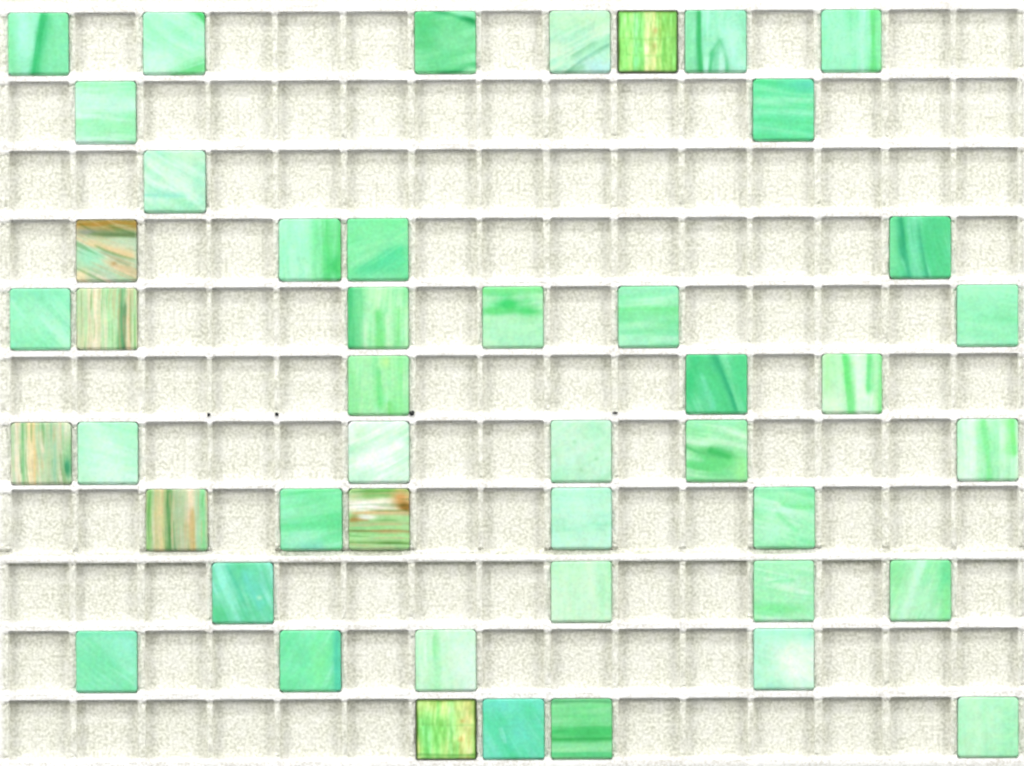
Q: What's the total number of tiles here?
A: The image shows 46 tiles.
